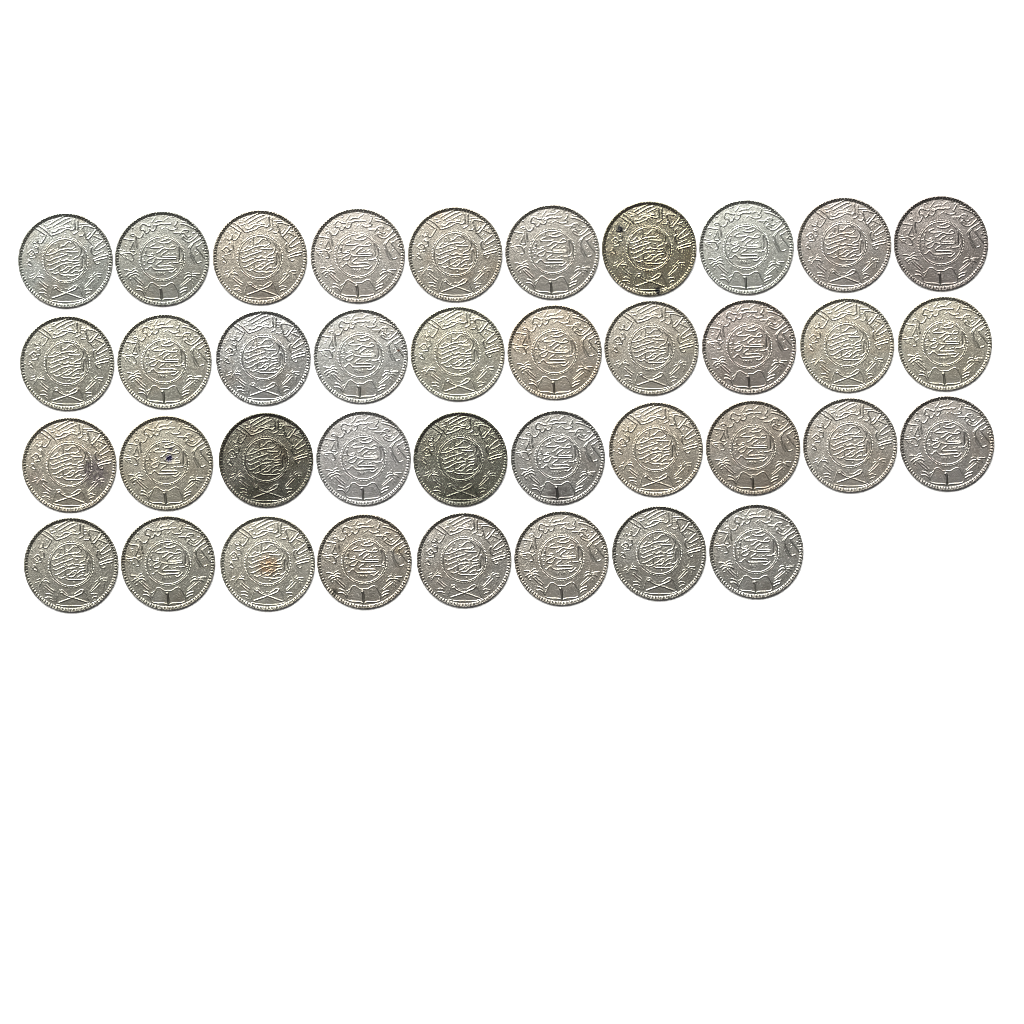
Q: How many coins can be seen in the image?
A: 38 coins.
